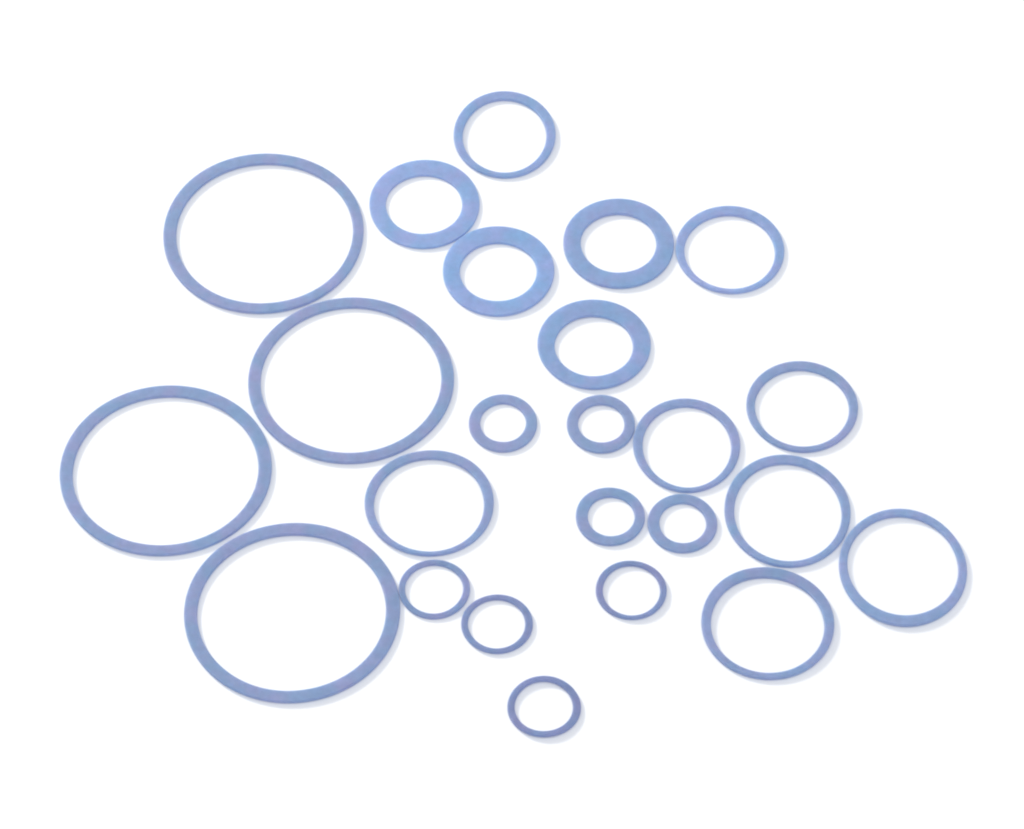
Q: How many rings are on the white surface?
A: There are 24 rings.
